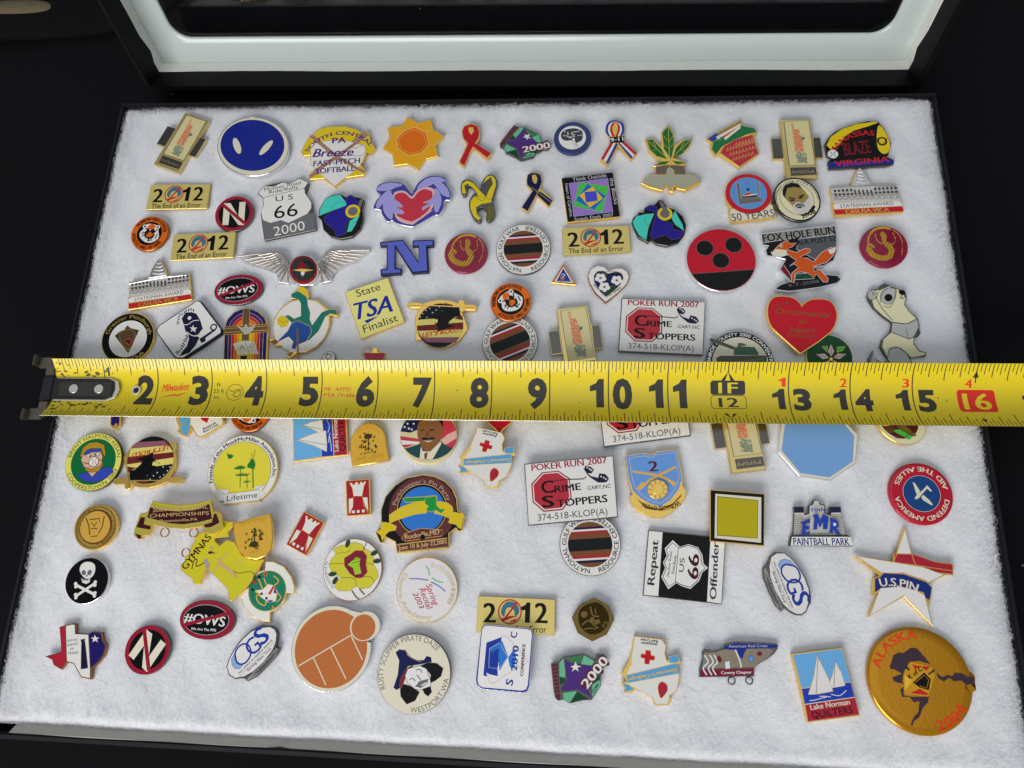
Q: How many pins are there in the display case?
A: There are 103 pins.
